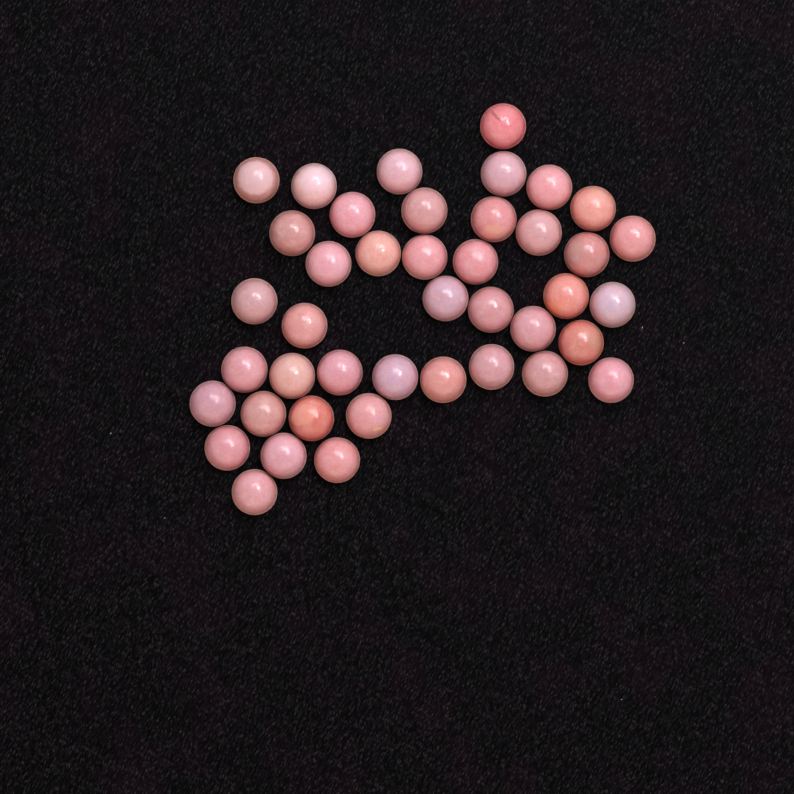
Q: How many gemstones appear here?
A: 42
